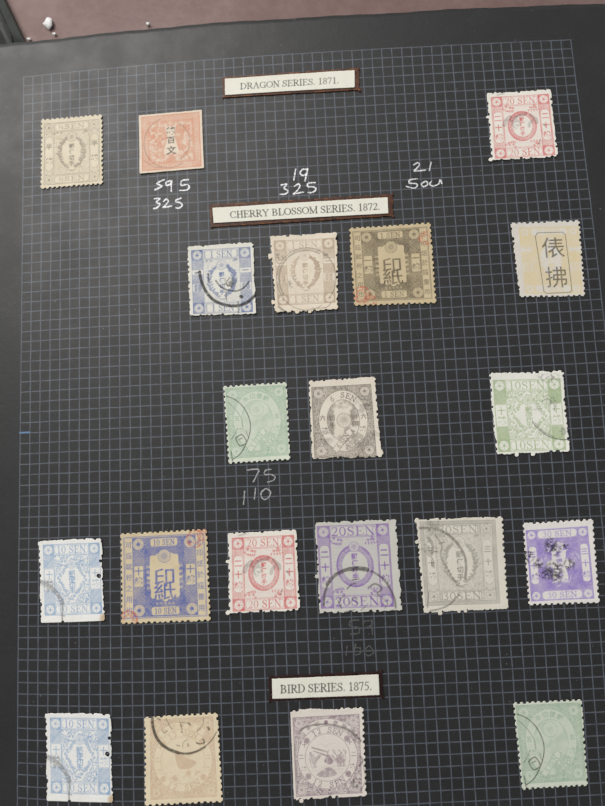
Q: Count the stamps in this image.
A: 20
